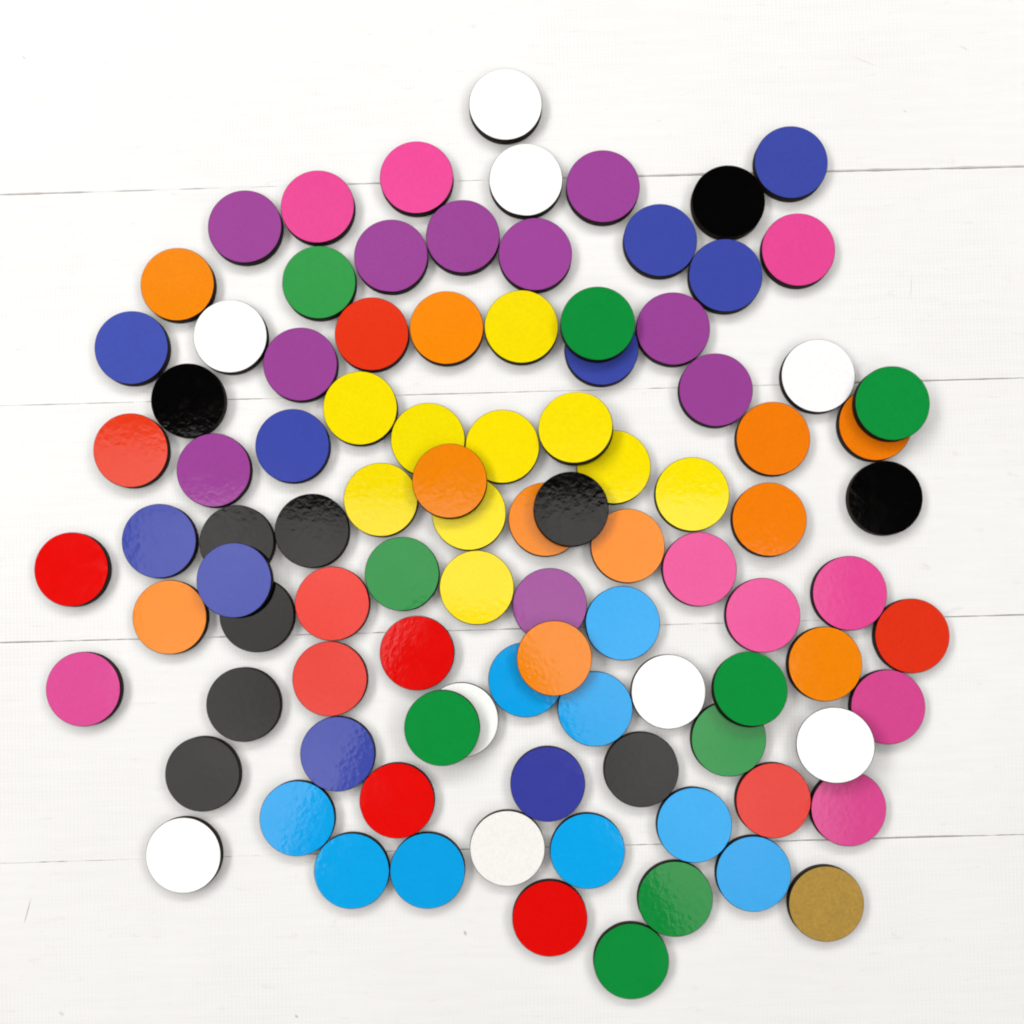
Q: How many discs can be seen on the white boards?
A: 98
